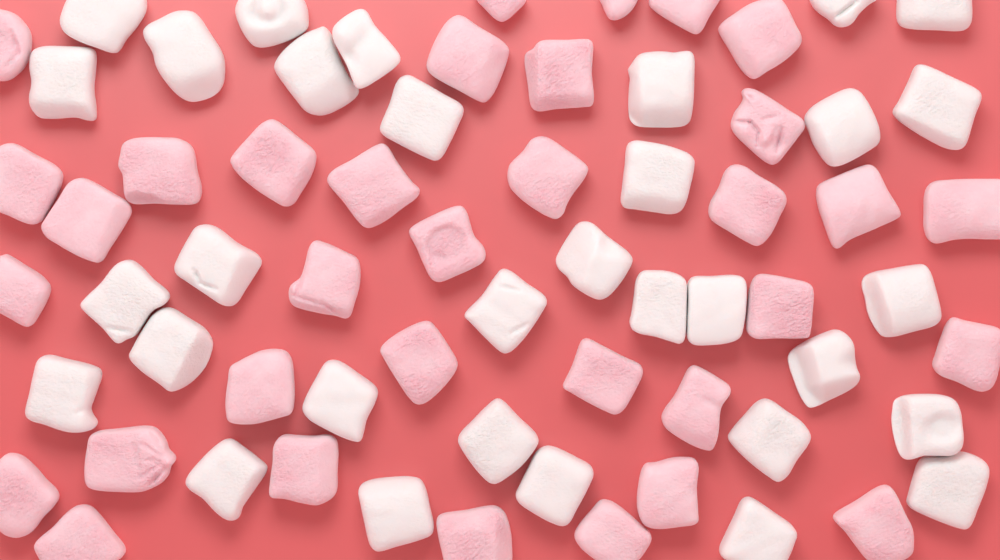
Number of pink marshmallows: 34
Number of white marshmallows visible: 32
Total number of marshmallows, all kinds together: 66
